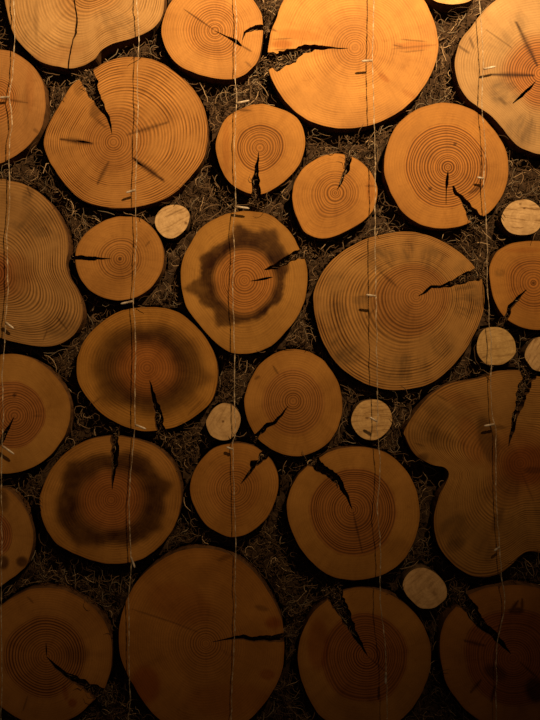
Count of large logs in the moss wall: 26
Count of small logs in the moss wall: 8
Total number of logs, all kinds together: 34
